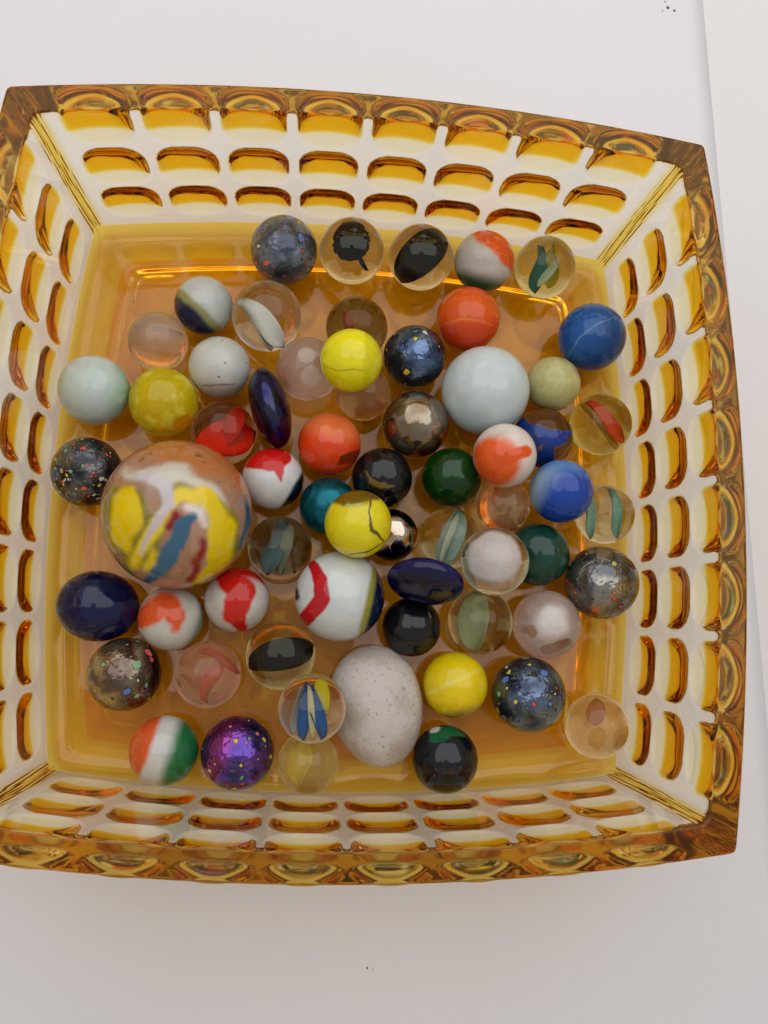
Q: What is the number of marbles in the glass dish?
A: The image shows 62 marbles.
